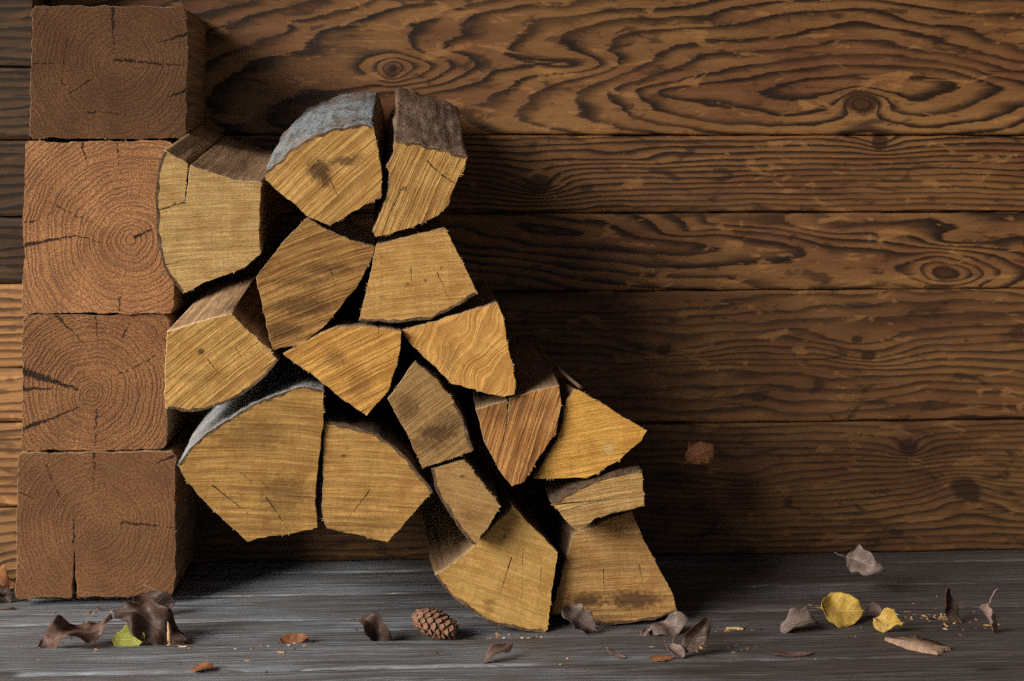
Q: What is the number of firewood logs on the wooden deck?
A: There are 17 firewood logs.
